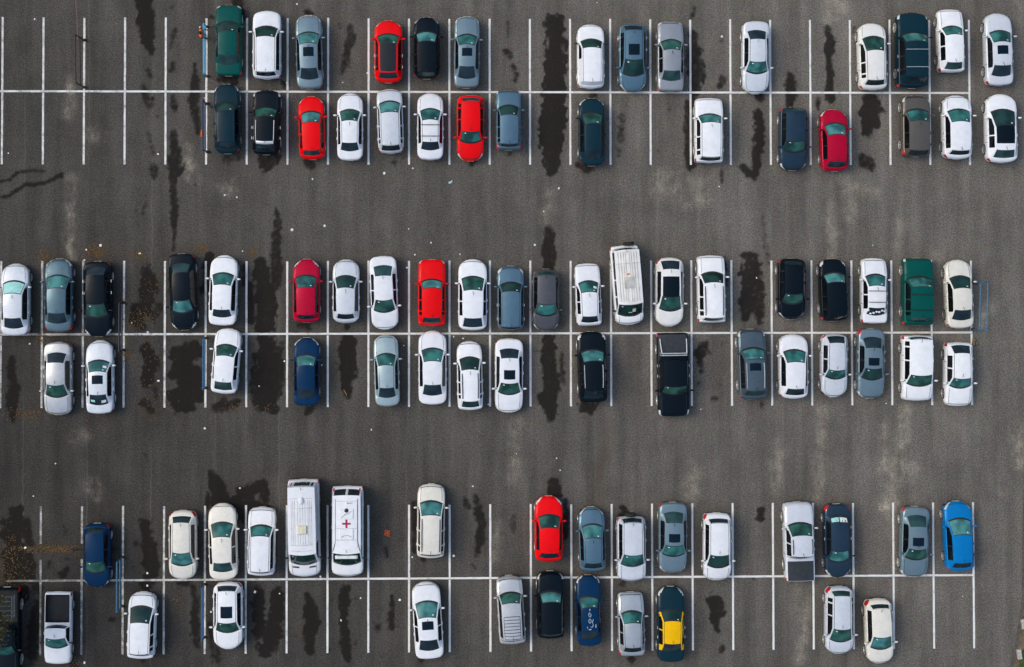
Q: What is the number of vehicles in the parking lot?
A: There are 94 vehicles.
